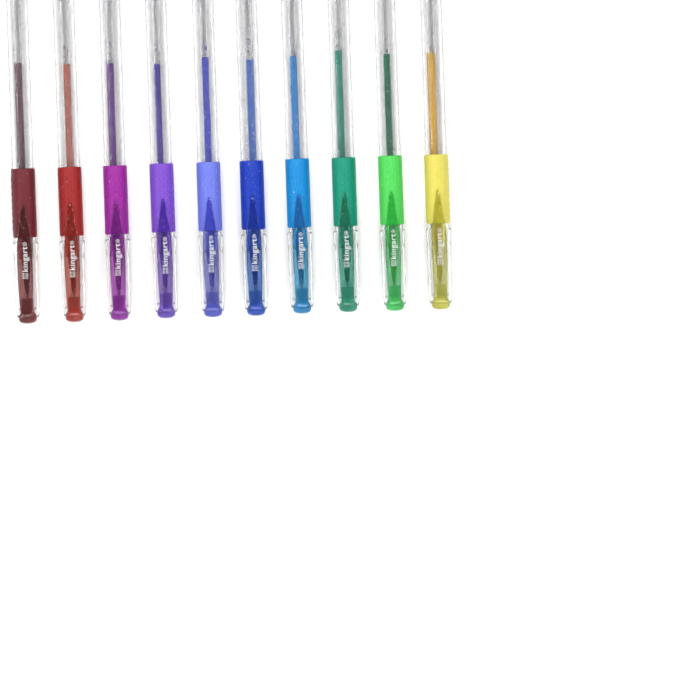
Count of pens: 10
